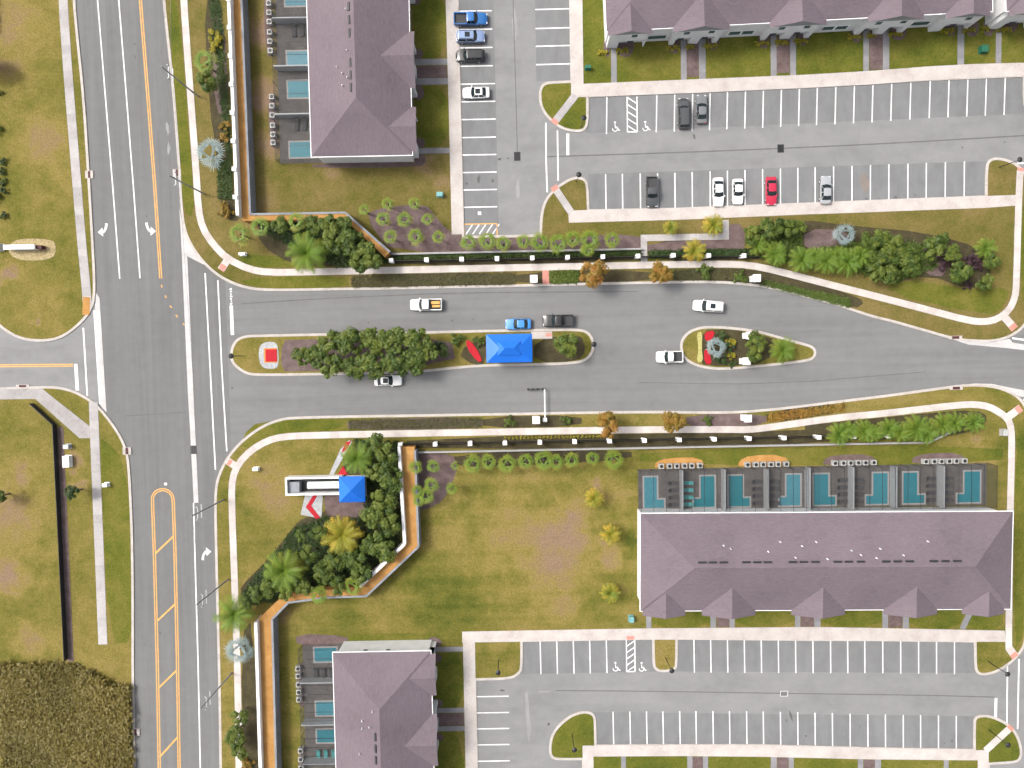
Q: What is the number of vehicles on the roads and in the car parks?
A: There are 17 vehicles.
